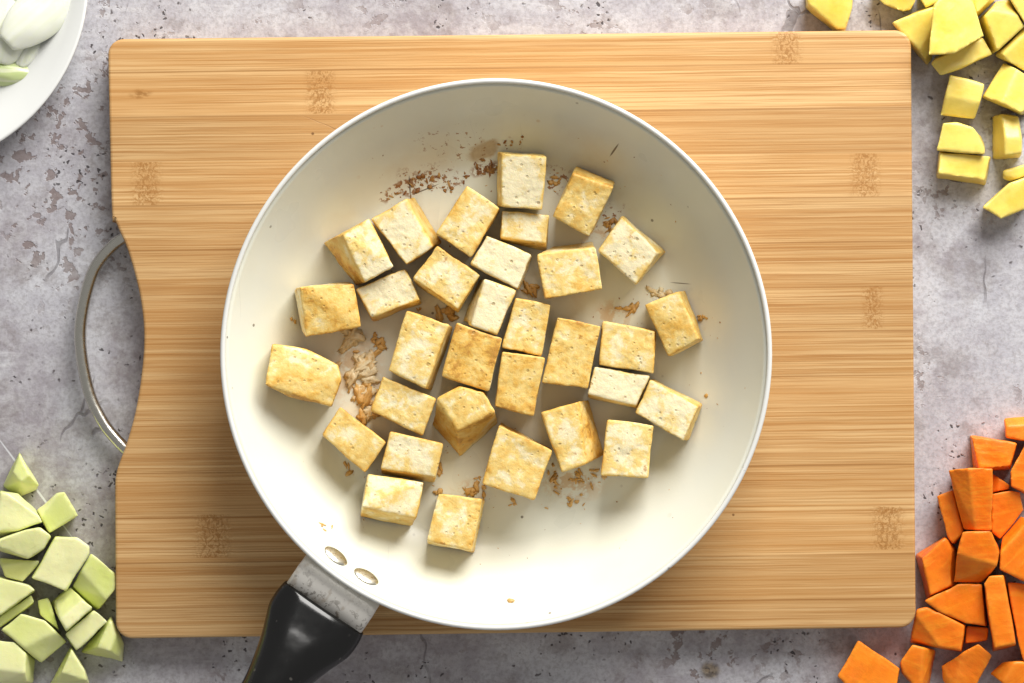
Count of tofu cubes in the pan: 32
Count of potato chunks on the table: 17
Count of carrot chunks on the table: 19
